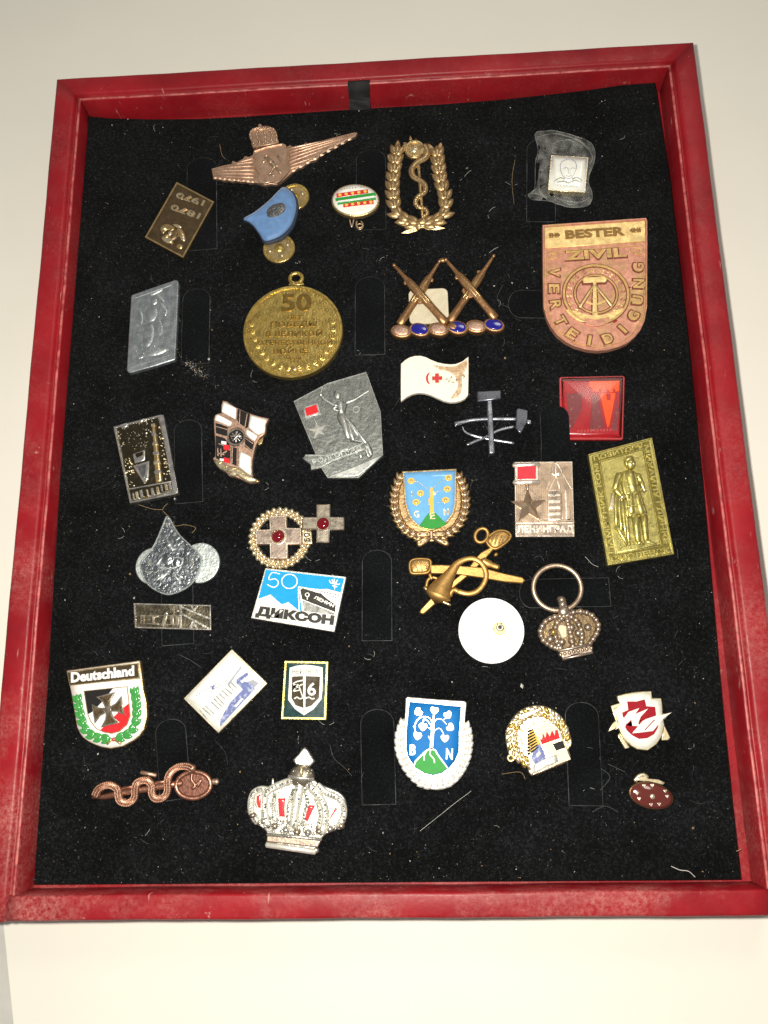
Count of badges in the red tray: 36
